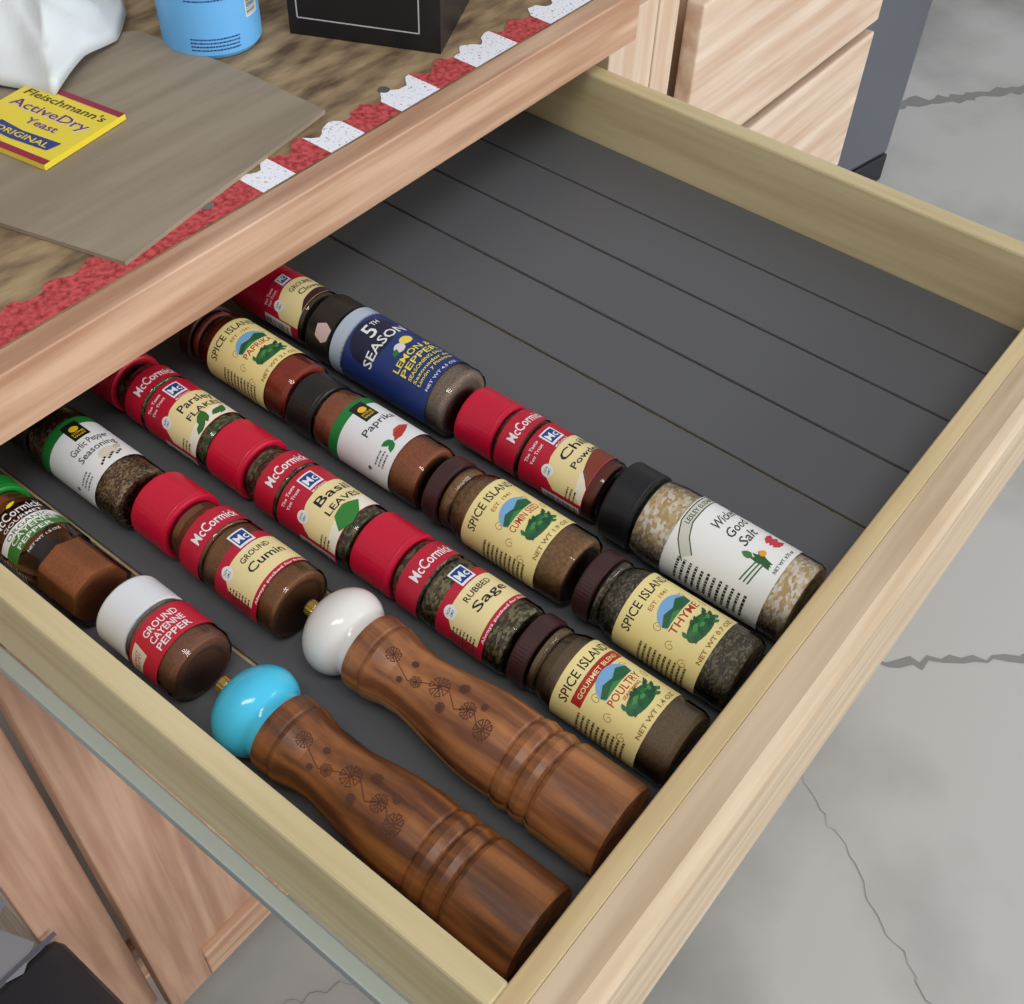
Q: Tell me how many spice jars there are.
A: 16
